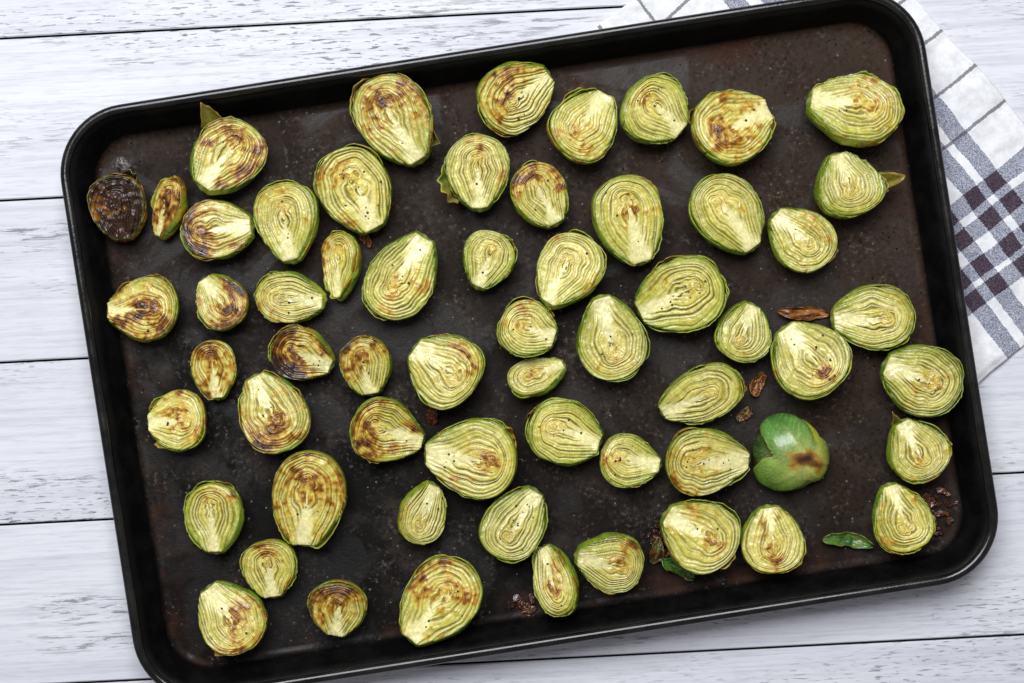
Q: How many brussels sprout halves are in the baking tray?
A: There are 60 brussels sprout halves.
